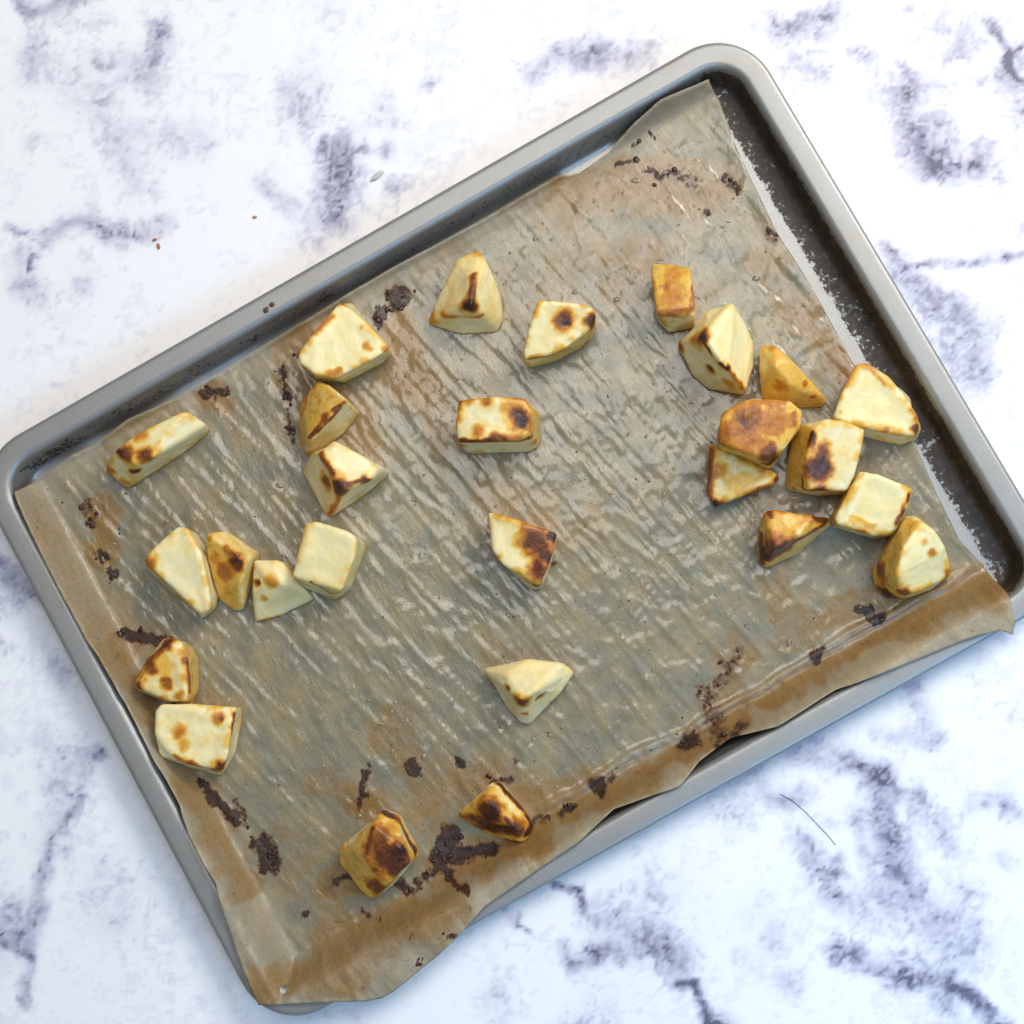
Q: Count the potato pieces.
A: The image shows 27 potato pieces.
